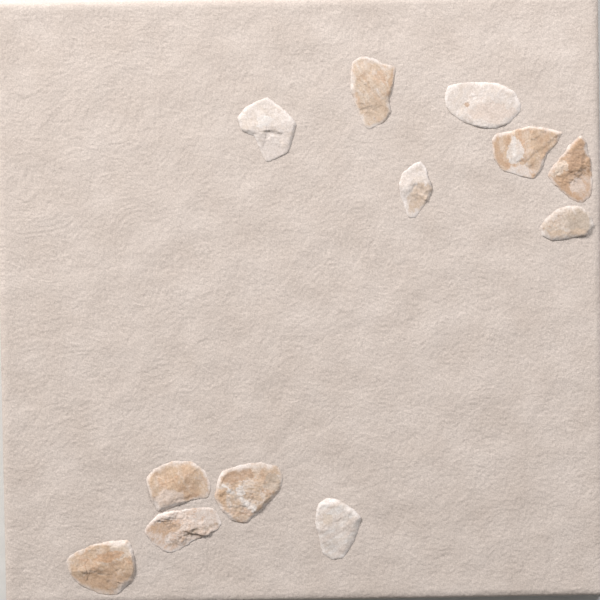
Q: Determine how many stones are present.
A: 12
